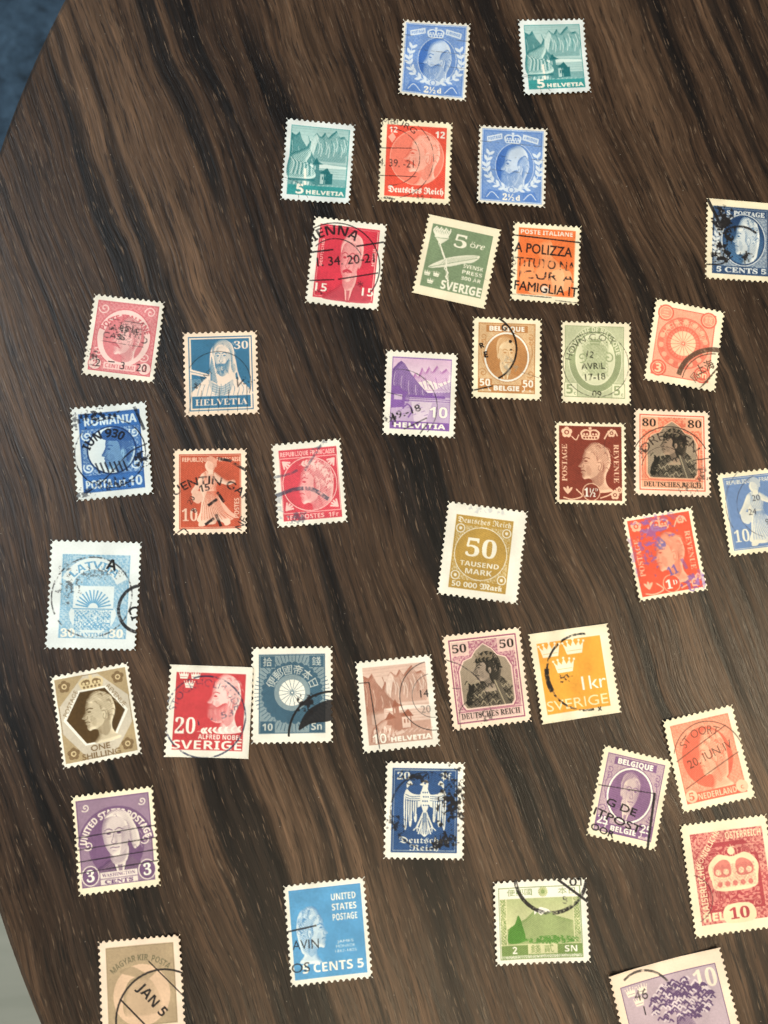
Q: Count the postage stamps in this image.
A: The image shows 39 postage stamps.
